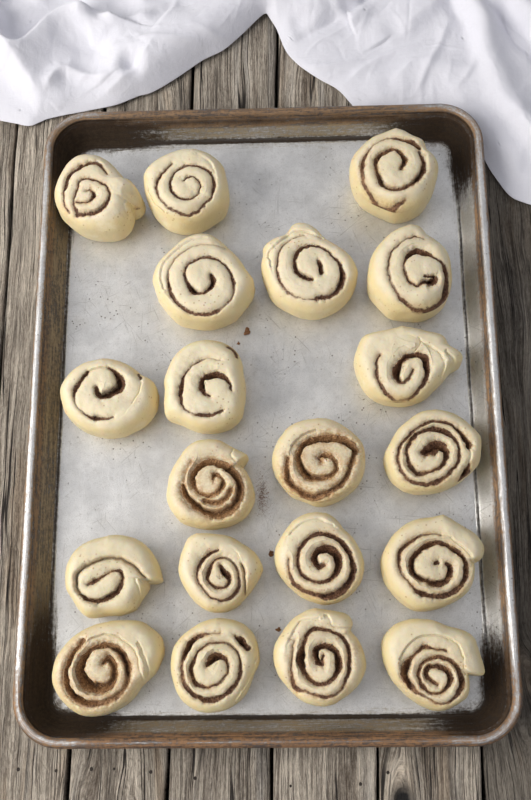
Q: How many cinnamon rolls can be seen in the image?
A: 20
